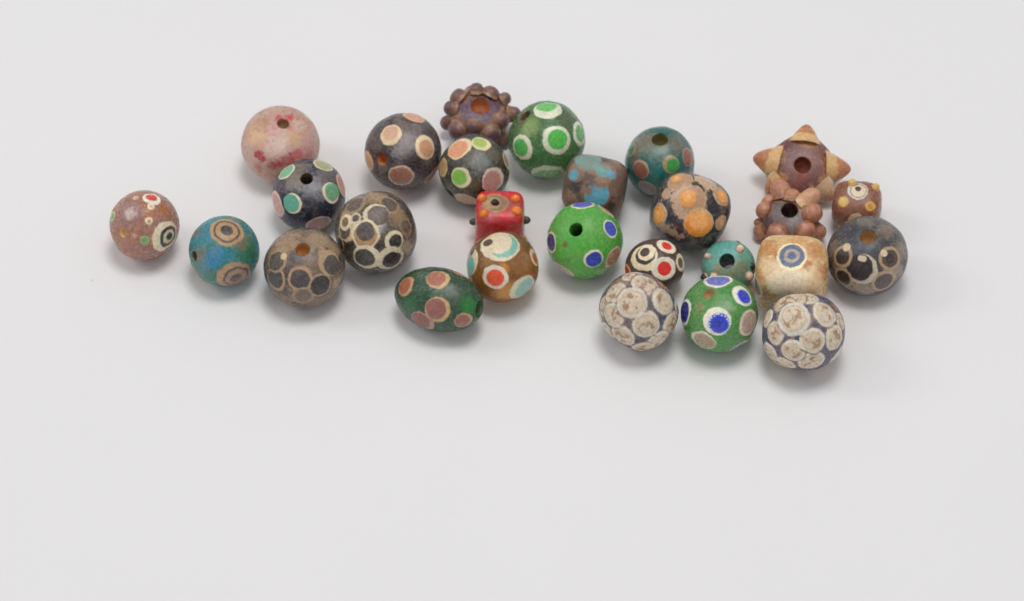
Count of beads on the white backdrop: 27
